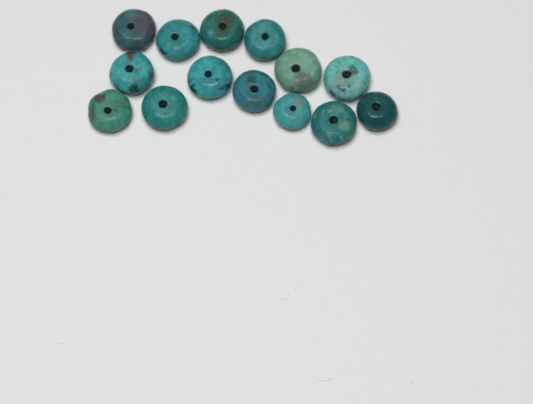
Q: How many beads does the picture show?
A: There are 14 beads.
